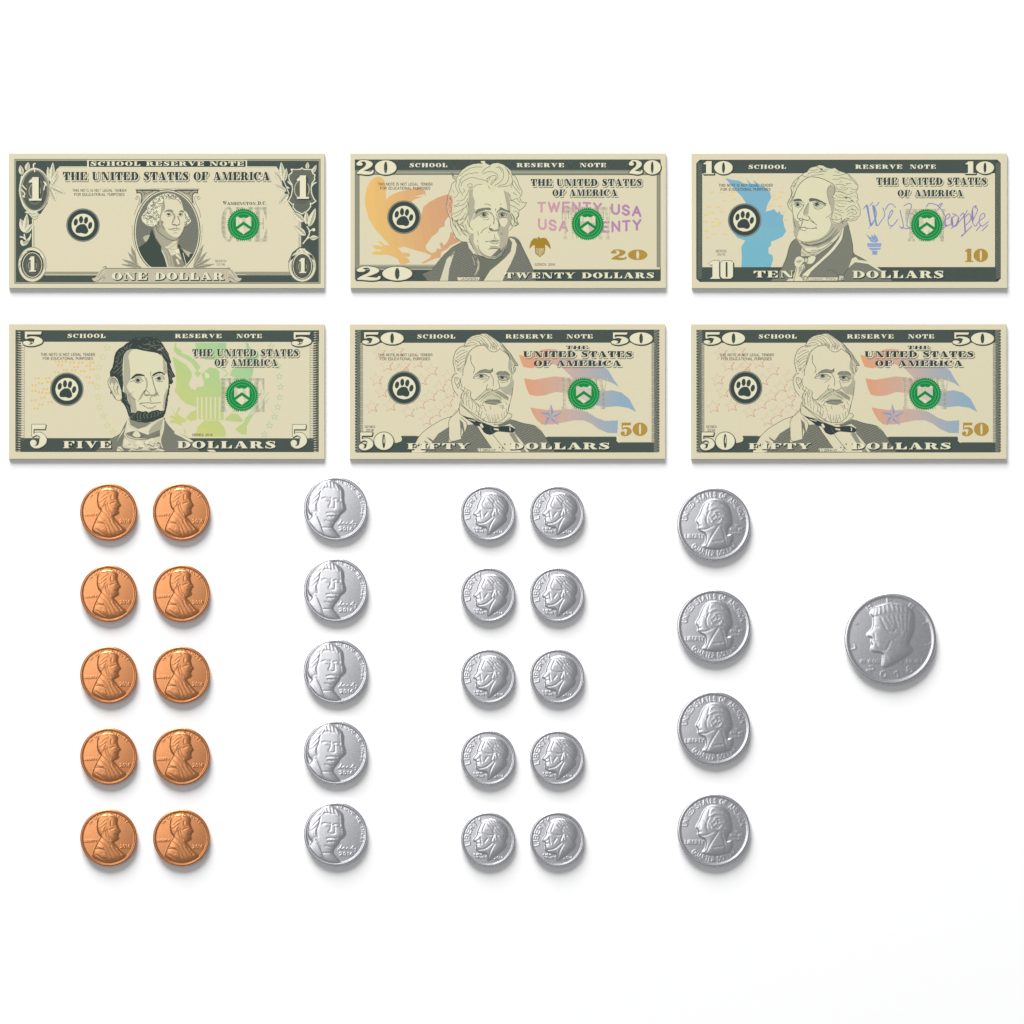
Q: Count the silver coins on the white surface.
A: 20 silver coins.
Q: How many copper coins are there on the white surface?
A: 10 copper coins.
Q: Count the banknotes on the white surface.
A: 6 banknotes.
